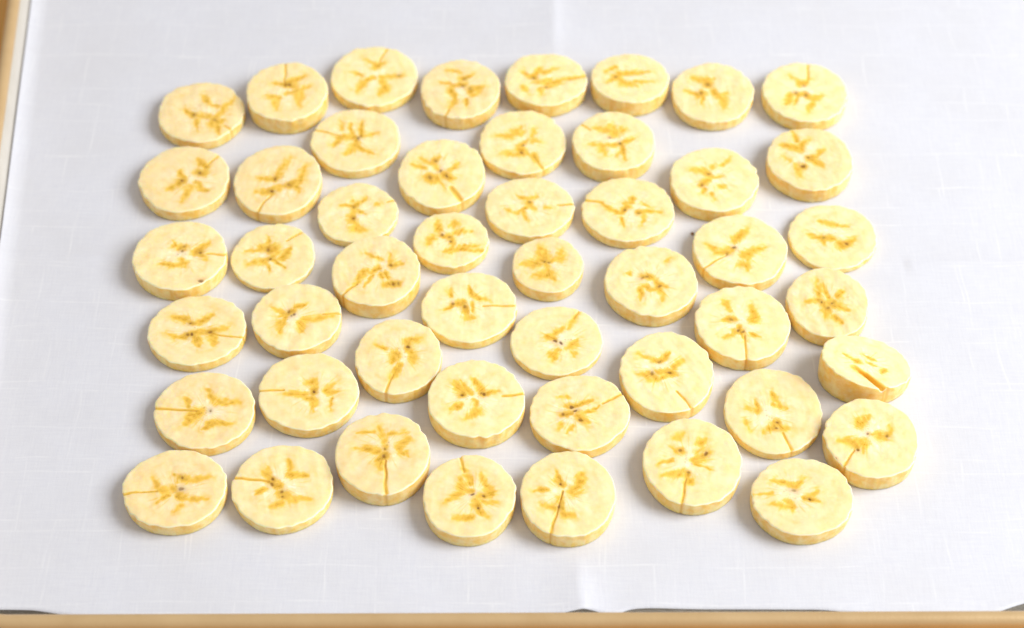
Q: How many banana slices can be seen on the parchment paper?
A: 49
